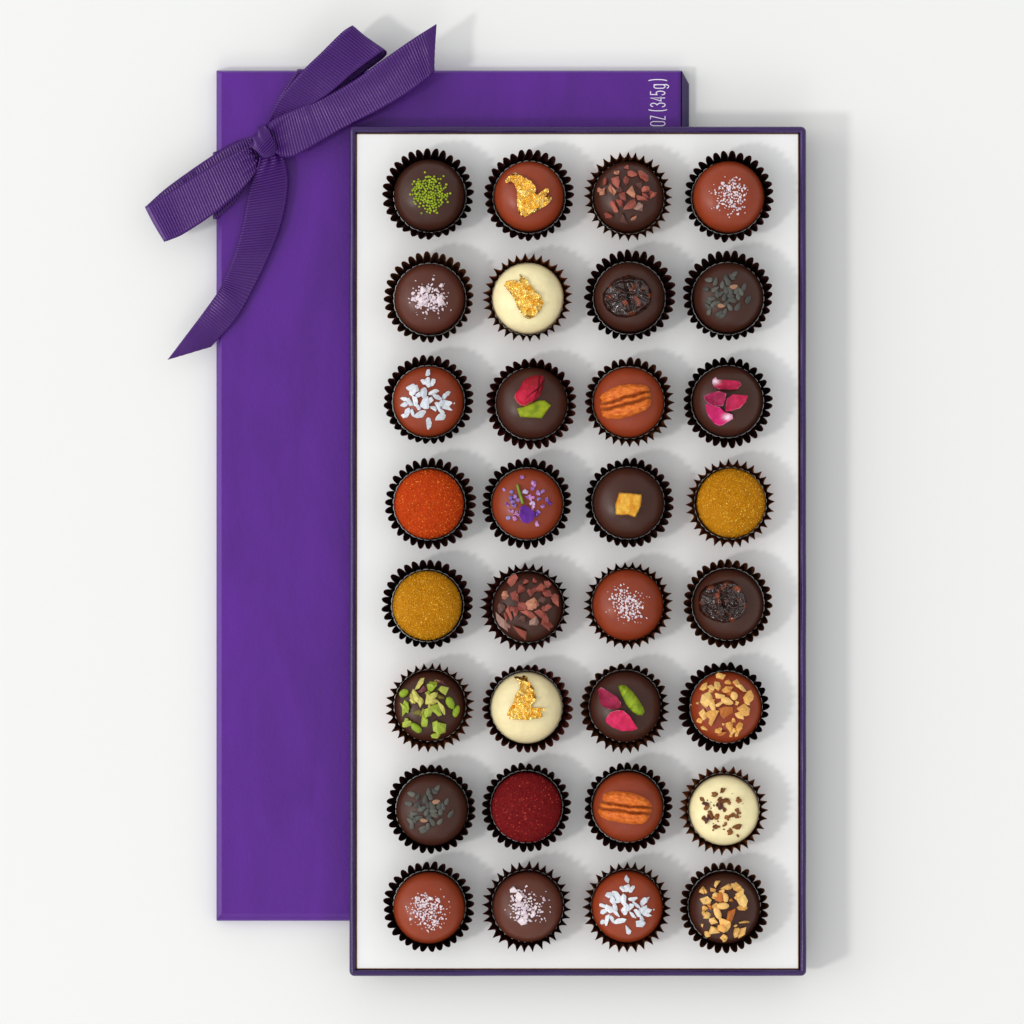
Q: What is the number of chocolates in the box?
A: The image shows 32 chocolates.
